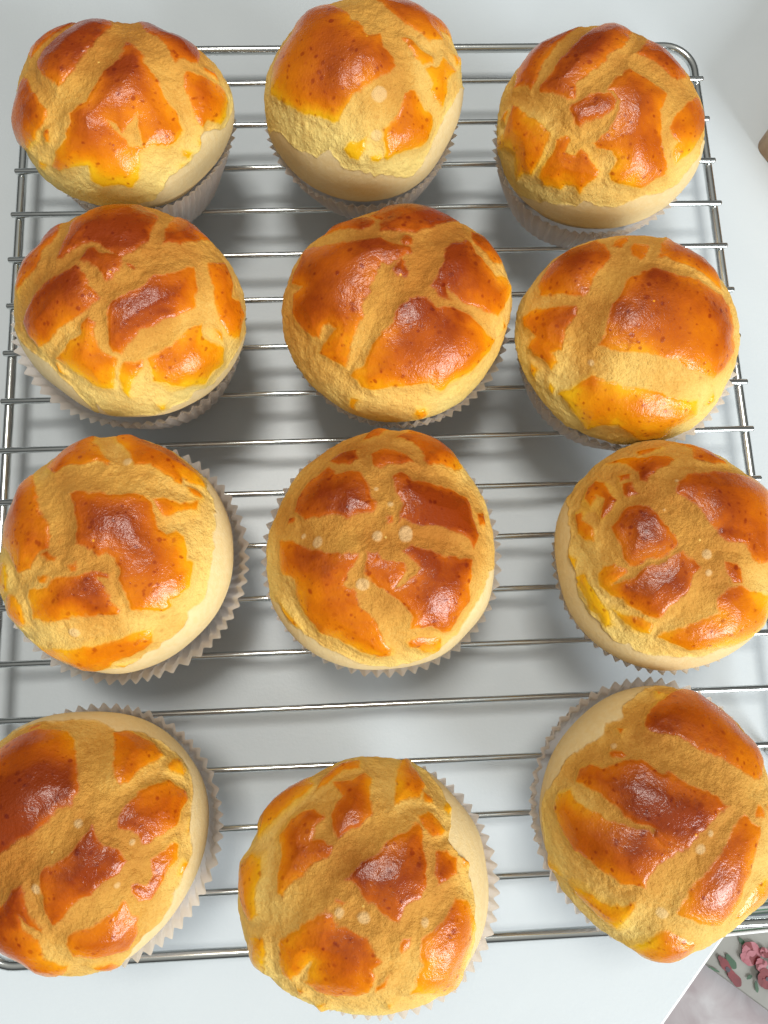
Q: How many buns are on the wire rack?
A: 12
